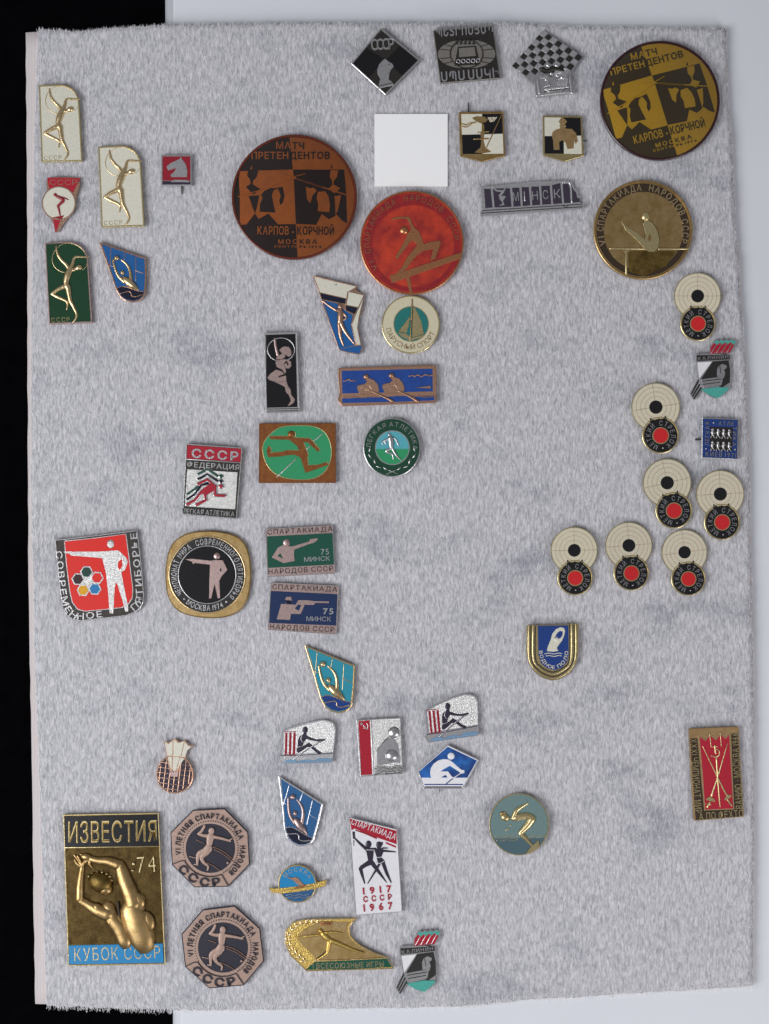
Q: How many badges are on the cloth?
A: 53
